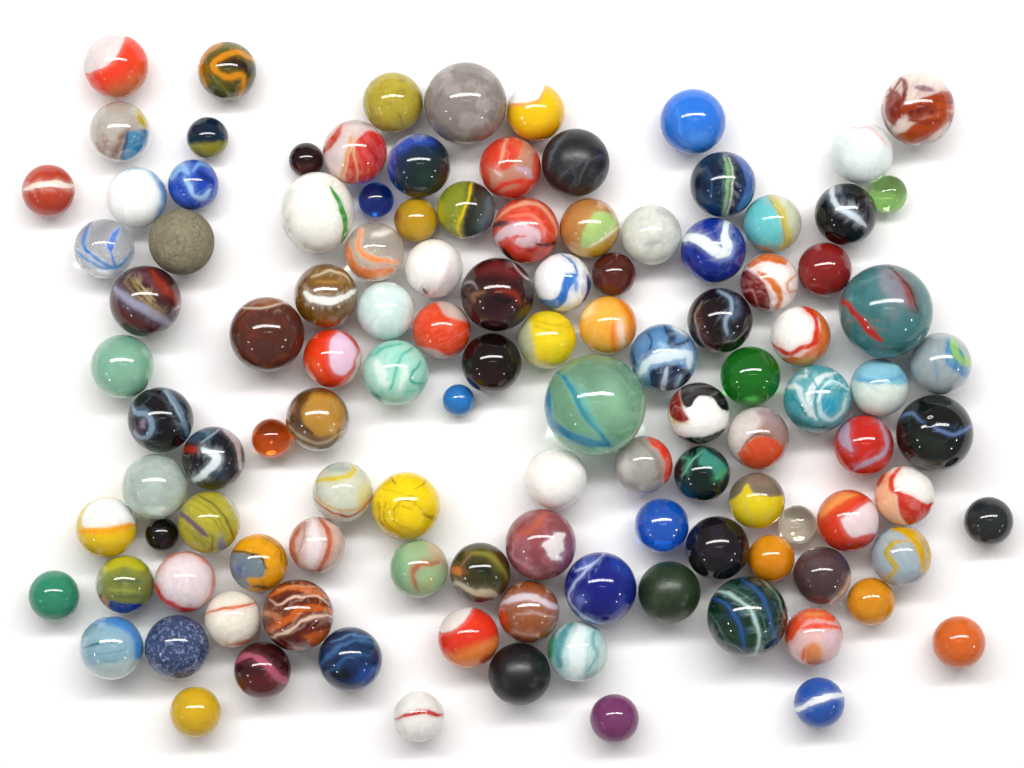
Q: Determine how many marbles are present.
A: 115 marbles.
